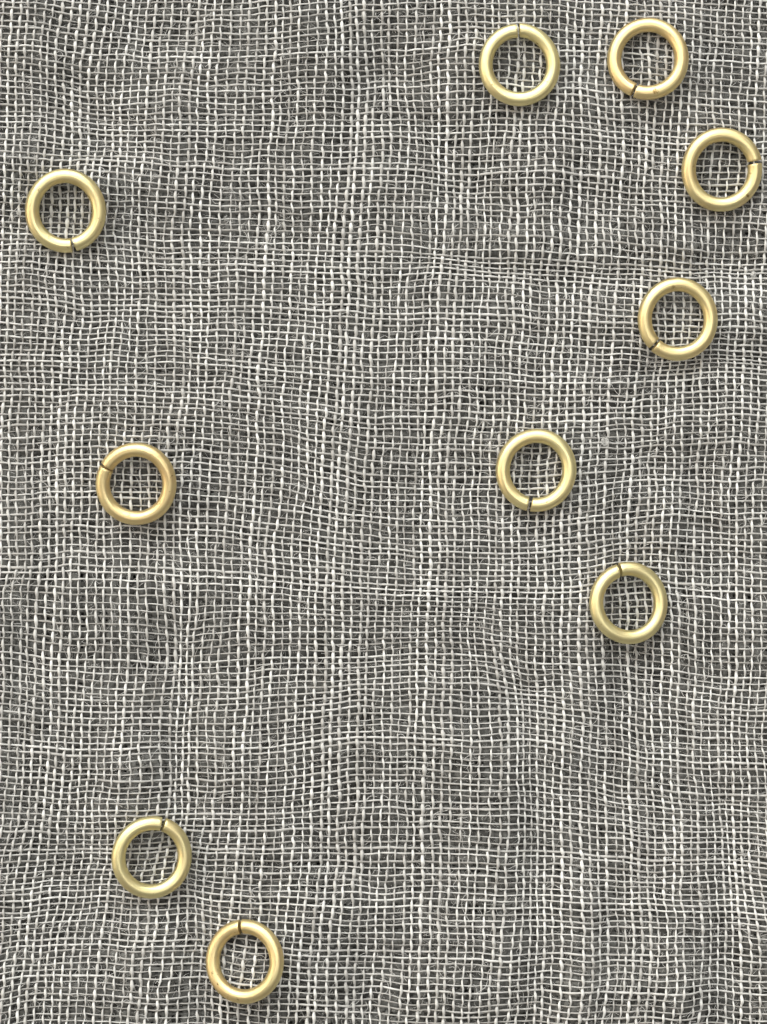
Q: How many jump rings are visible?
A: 10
